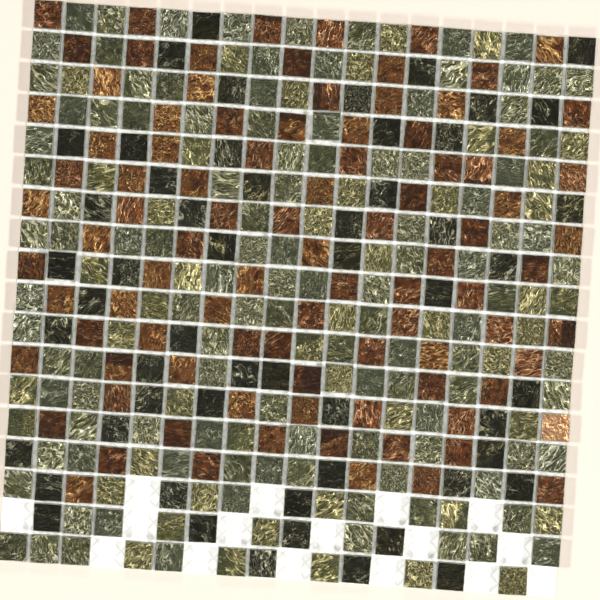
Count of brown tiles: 94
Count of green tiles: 160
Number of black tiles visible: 54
